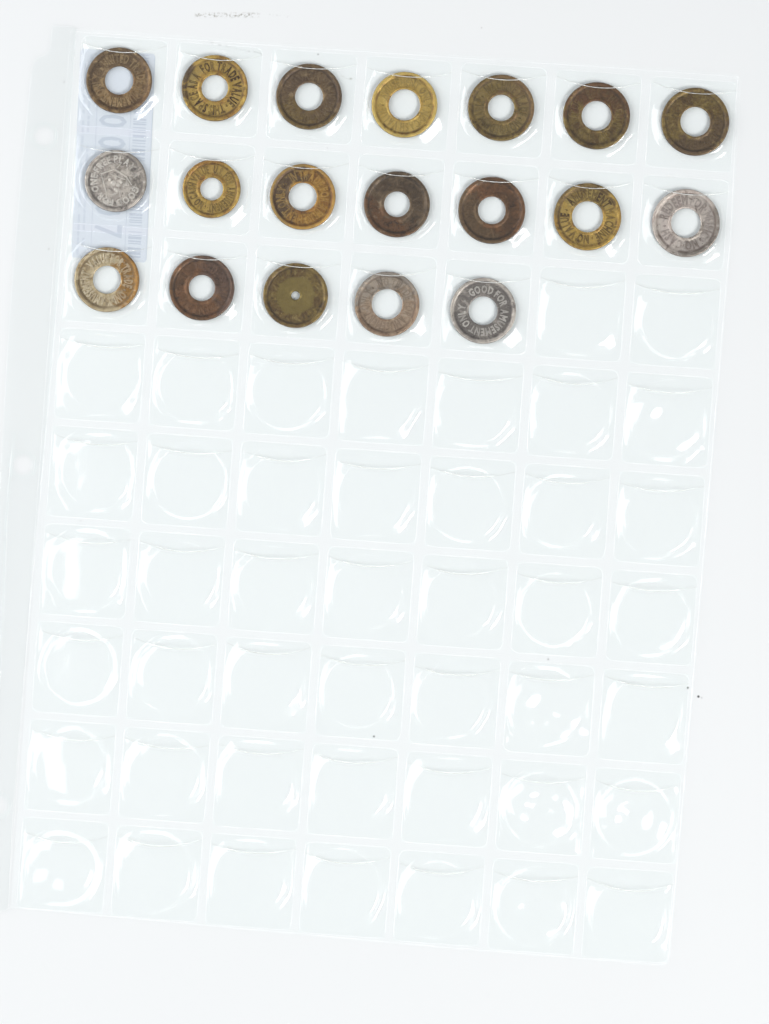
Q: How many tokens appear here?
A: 19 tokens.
